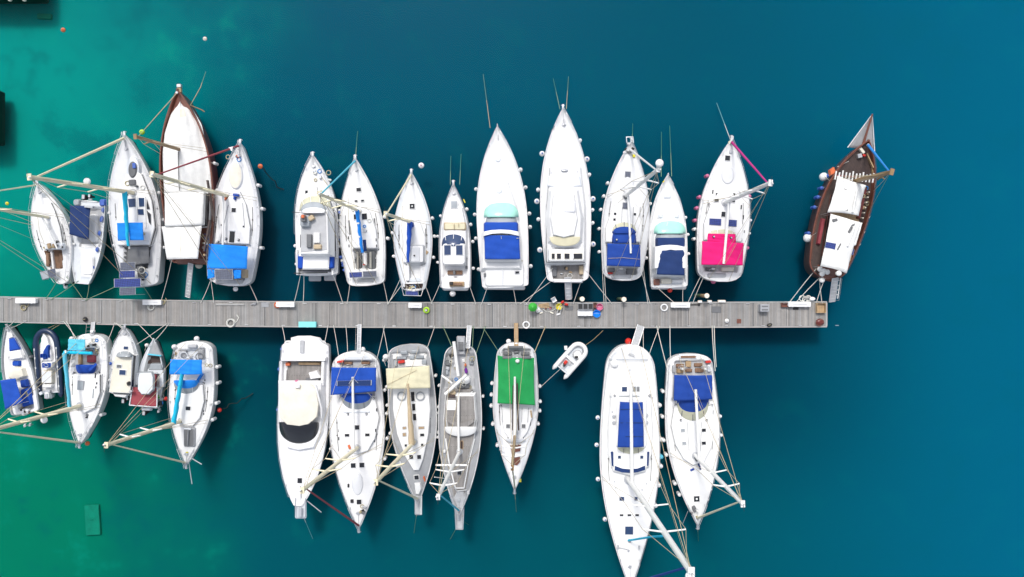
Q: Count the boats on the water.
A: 29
